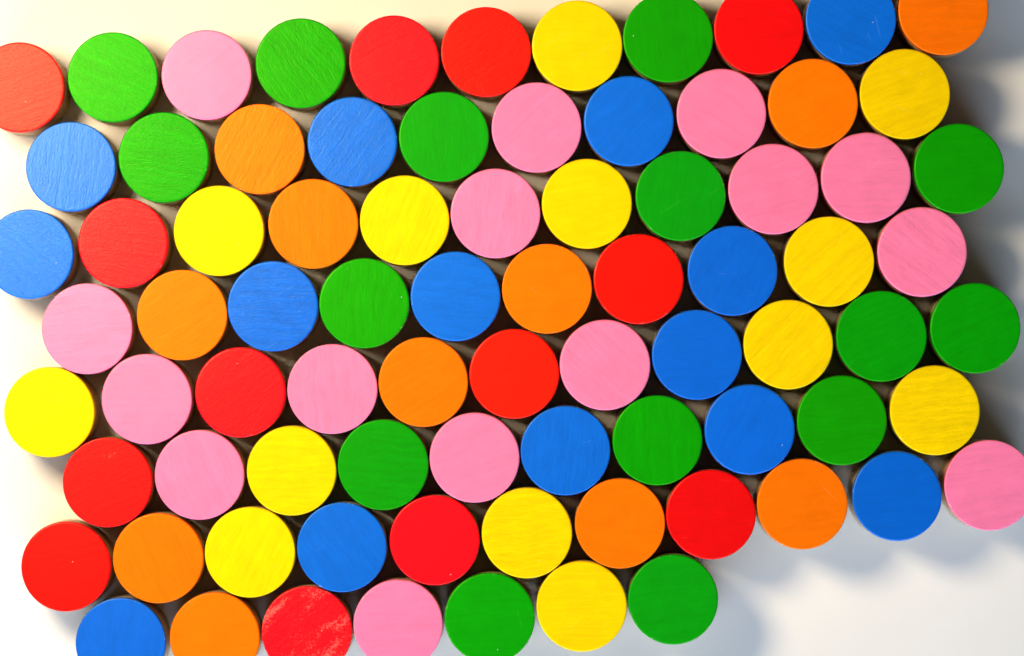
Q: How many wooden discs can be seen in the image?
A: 81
